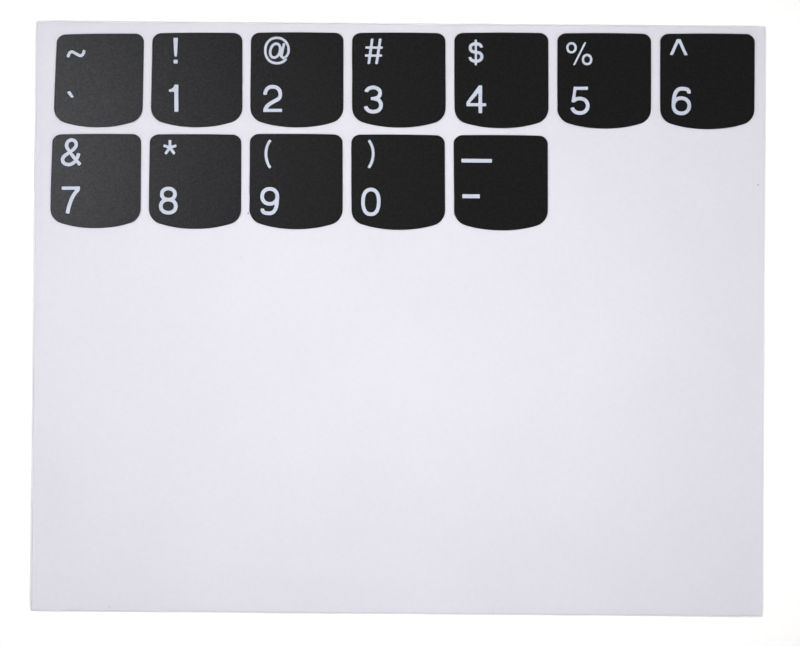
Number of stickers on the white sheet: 12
